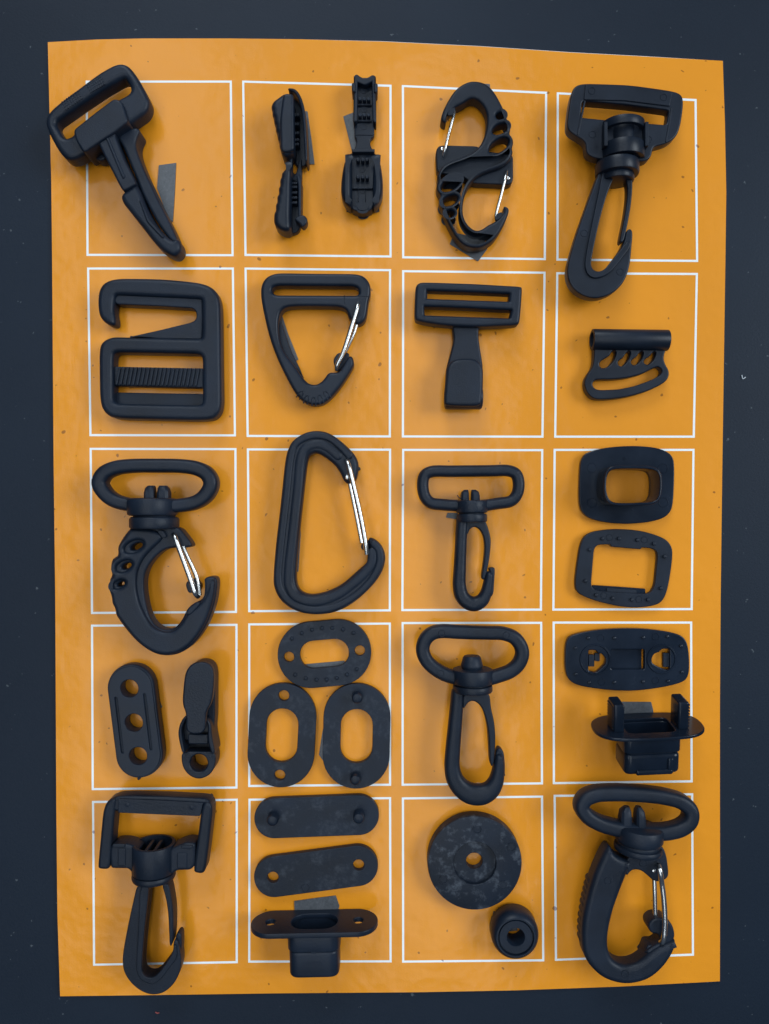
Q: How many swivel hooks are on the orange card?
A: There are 7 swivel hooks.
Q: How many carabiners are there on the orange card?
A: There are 3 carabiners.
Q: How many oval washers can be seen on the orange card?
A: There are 3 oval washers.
